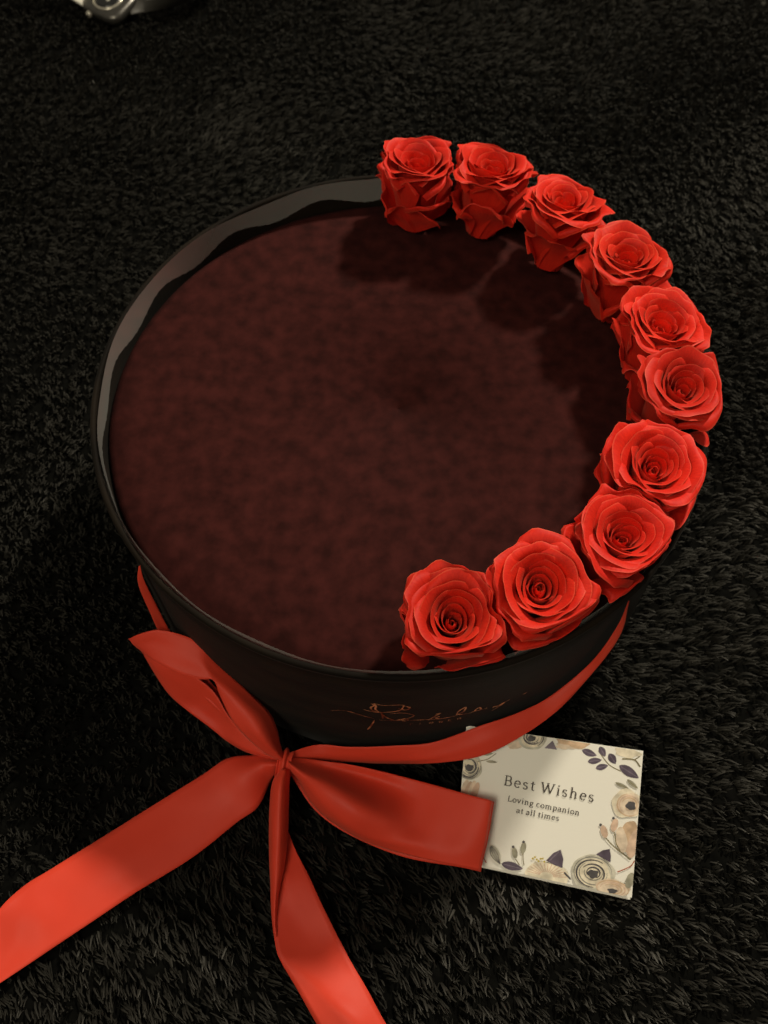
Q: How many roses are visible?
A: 10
